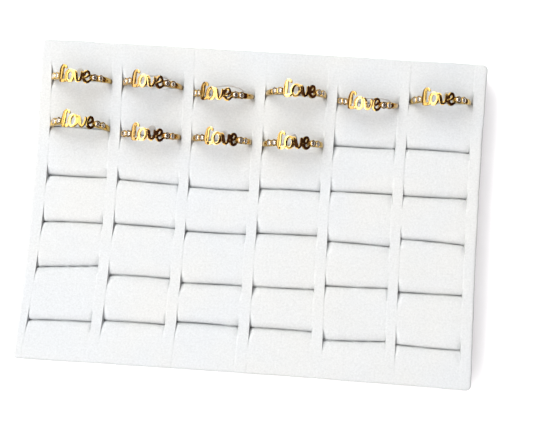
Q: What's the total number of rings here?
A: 10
